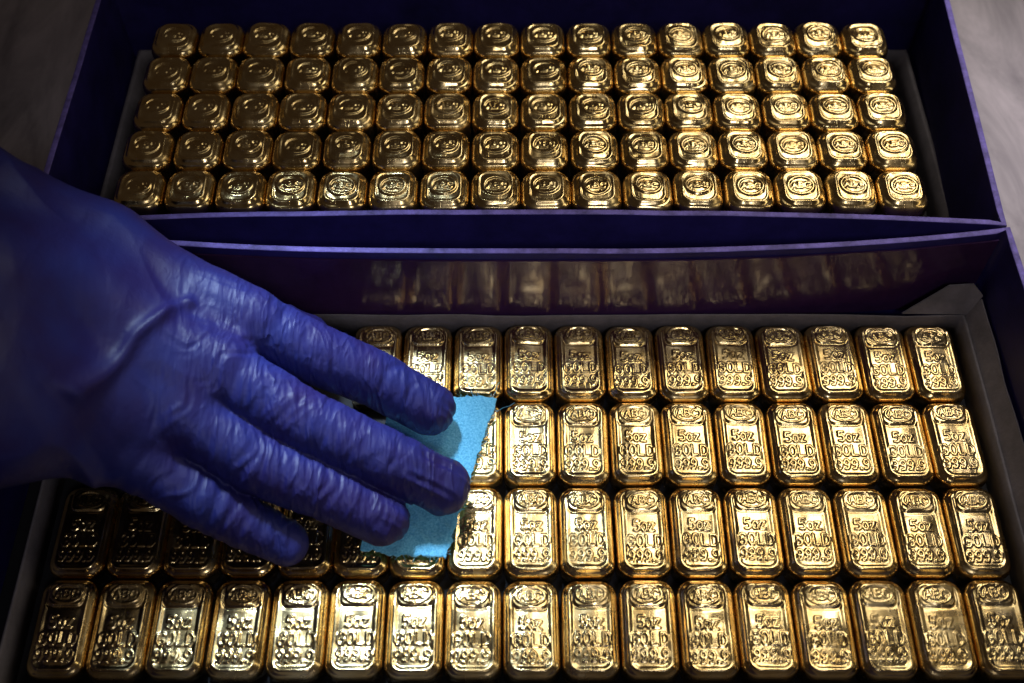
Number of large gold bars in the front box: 56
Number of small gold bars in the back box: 80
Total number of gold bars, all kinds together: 136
